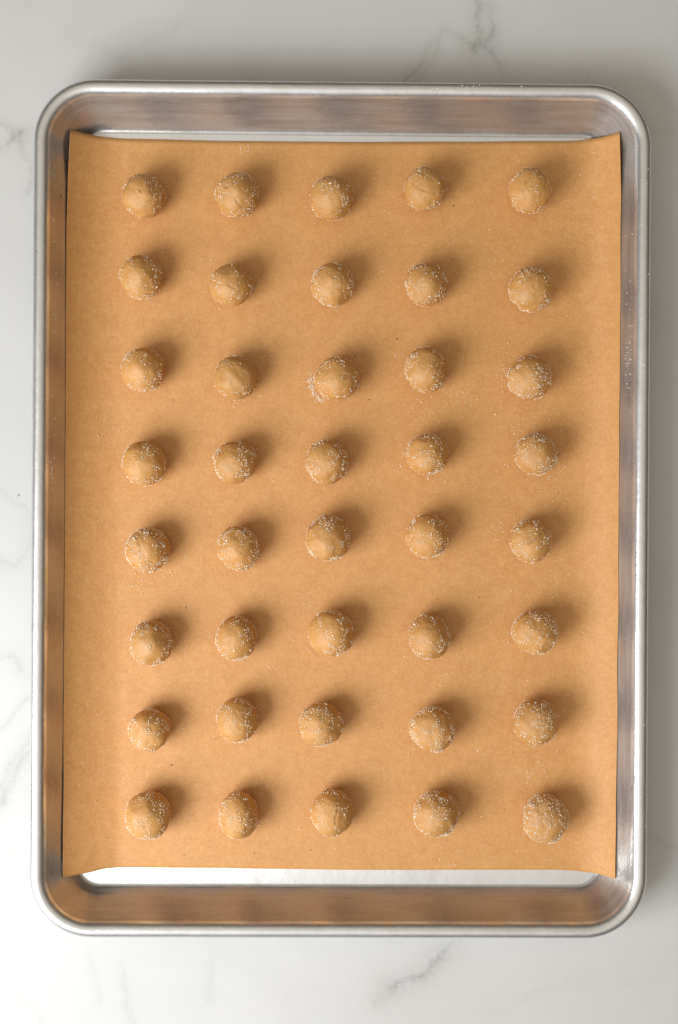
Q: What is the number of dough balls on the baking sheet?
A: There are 40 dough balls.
